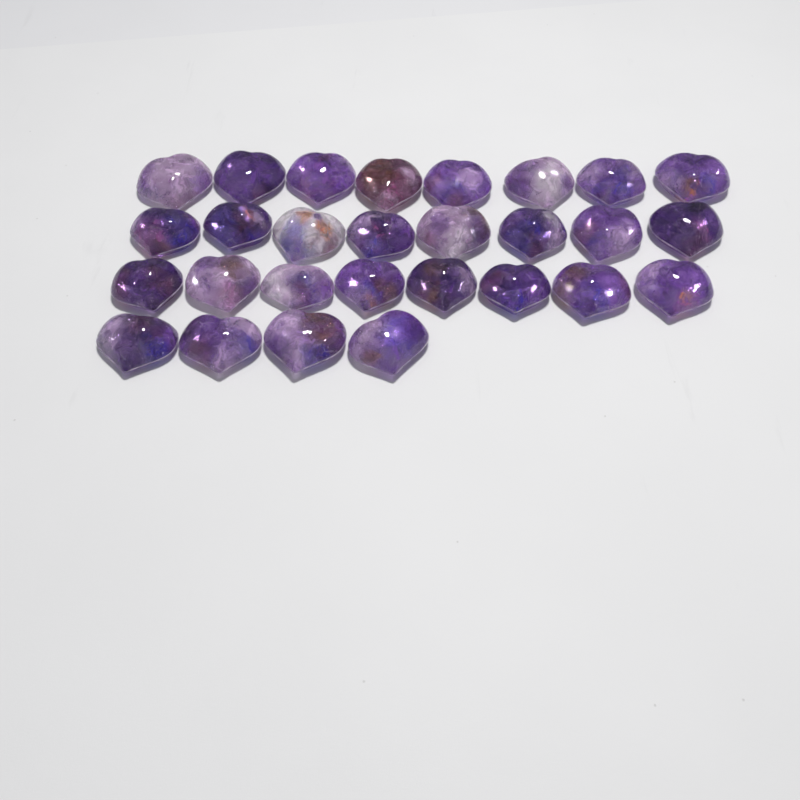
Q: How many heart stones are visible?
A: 28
